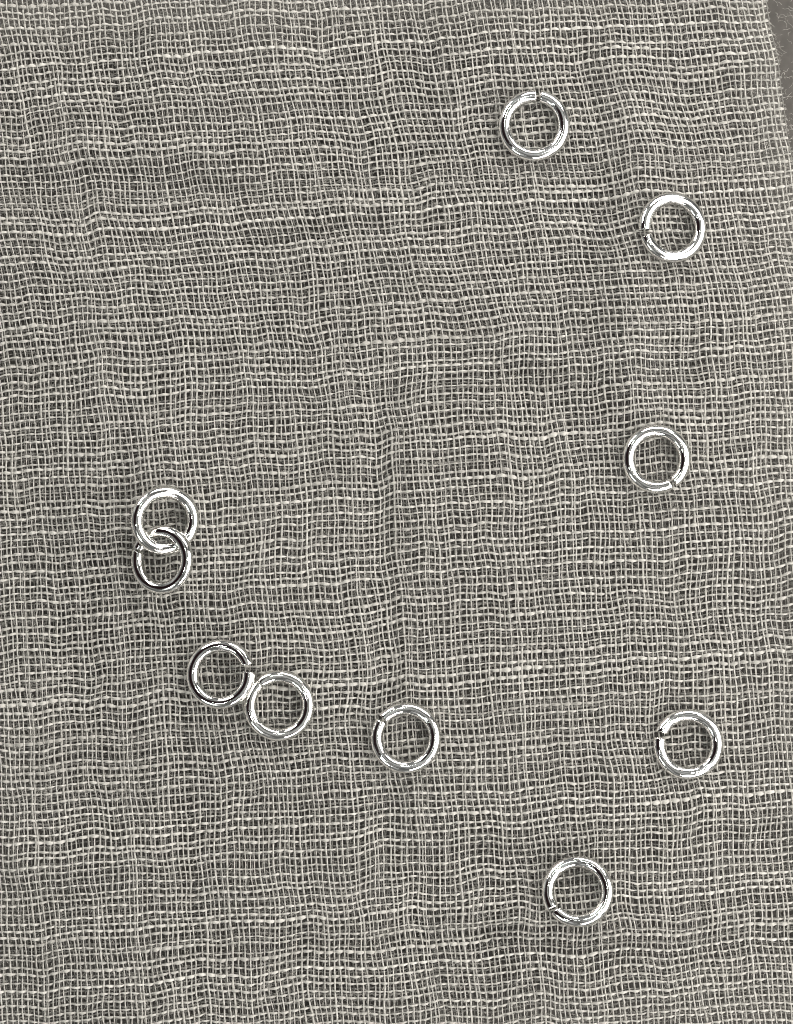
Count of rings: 10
